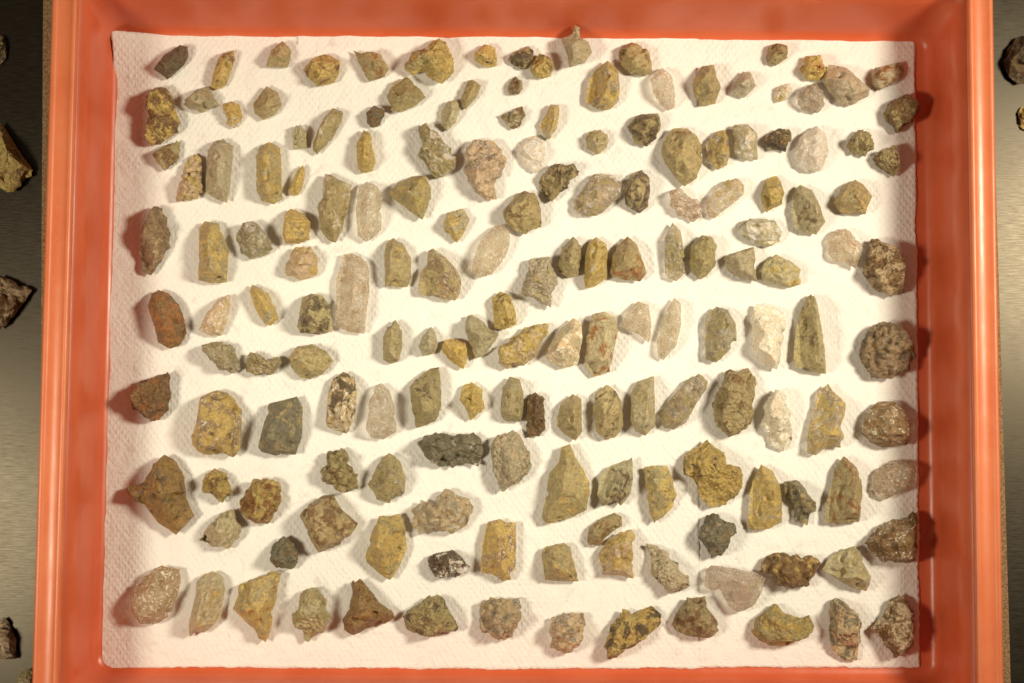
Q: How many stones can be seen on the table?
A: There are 175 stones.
